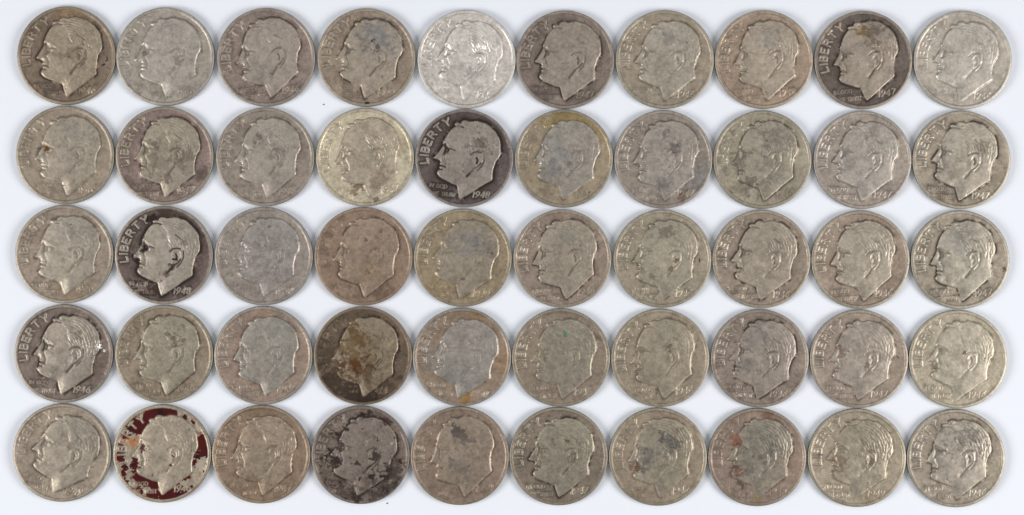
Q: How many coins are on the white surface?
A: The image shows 50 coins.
